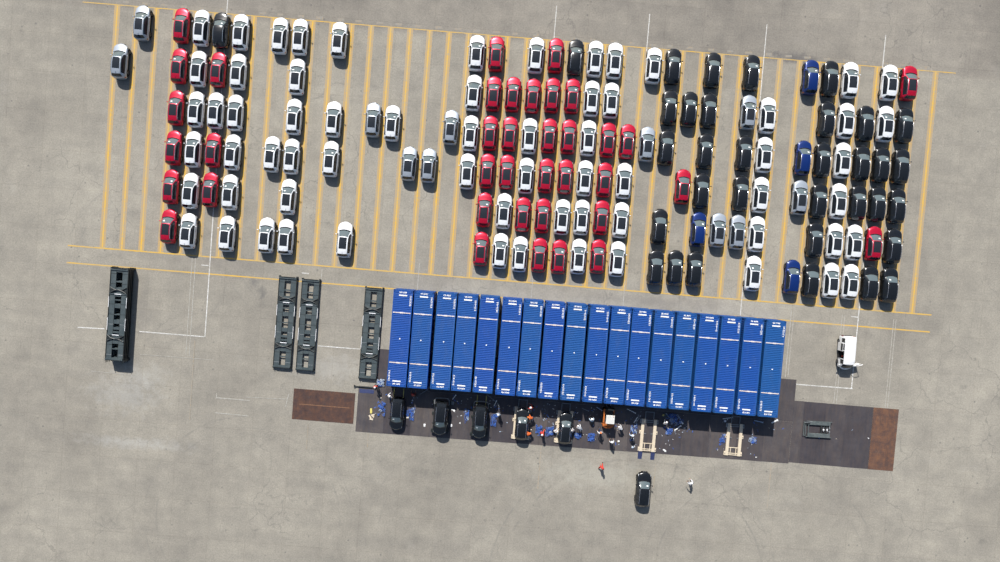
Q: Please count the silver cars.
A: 11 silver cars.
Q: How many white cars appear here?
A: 65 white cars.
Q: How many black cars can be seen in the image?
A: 40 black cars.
